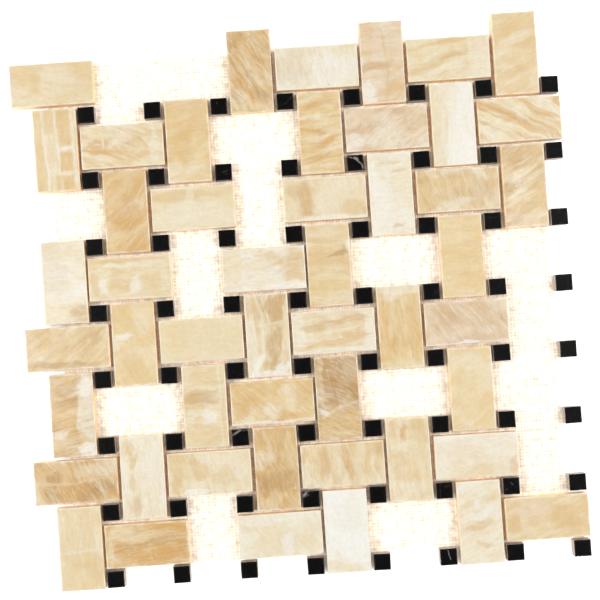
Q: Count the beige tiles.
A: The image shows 49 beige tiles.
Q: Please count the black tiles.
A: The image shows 64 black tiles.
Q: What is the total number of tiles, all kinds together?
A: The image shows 113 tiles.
